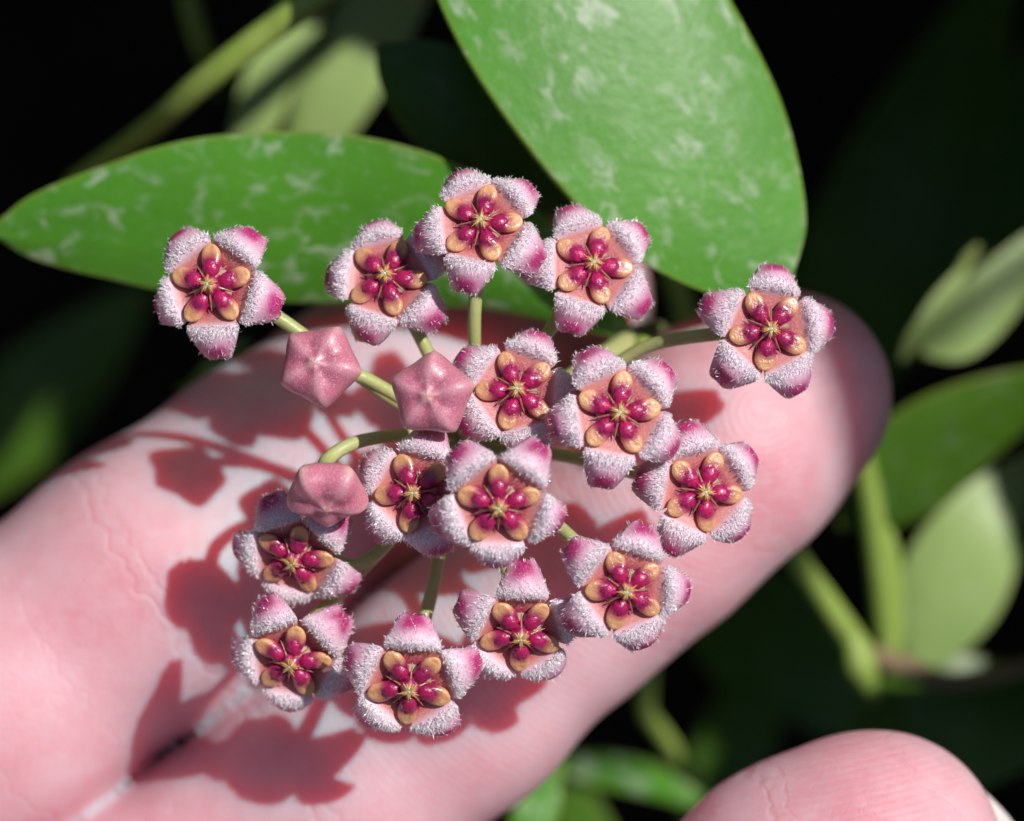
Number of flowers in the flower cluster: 15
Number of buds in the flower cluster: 3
